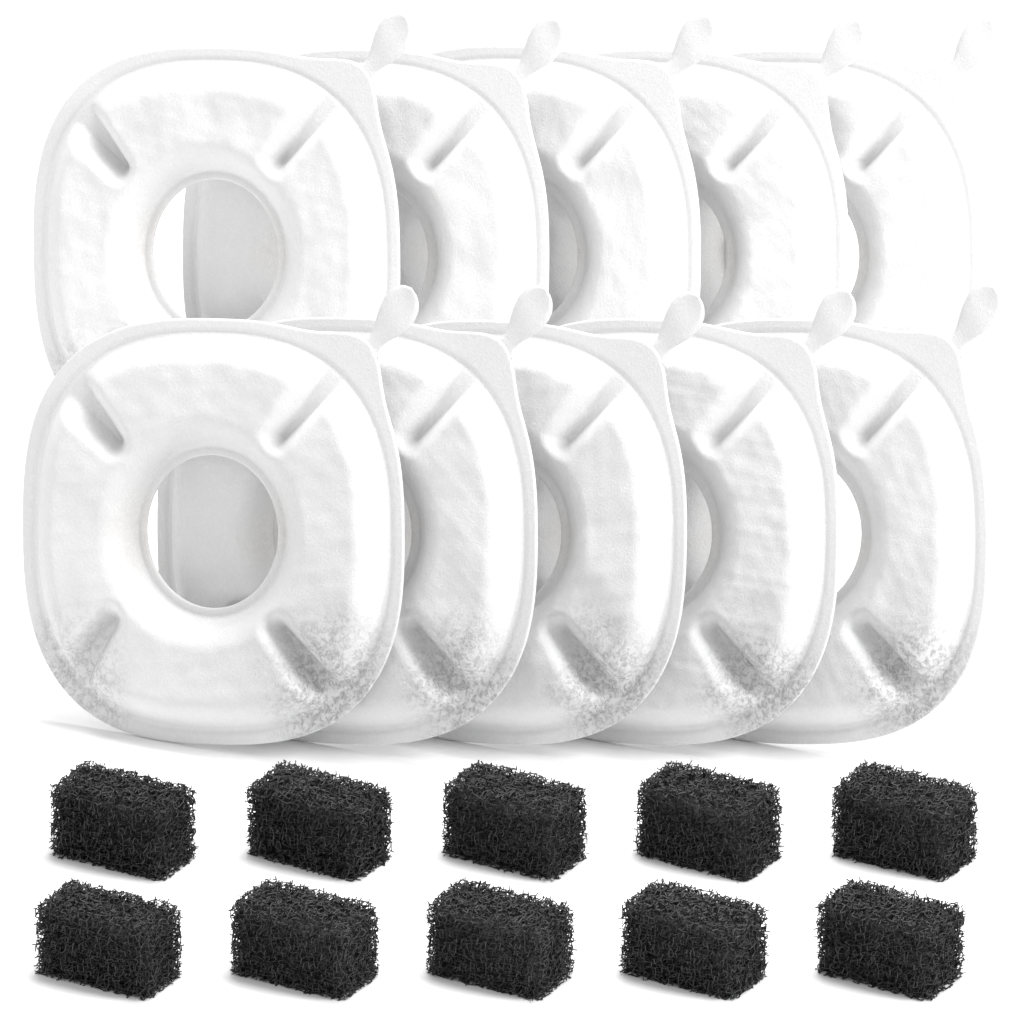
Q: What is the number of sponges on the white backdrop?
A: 10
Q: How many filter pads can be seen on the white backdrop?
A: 10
